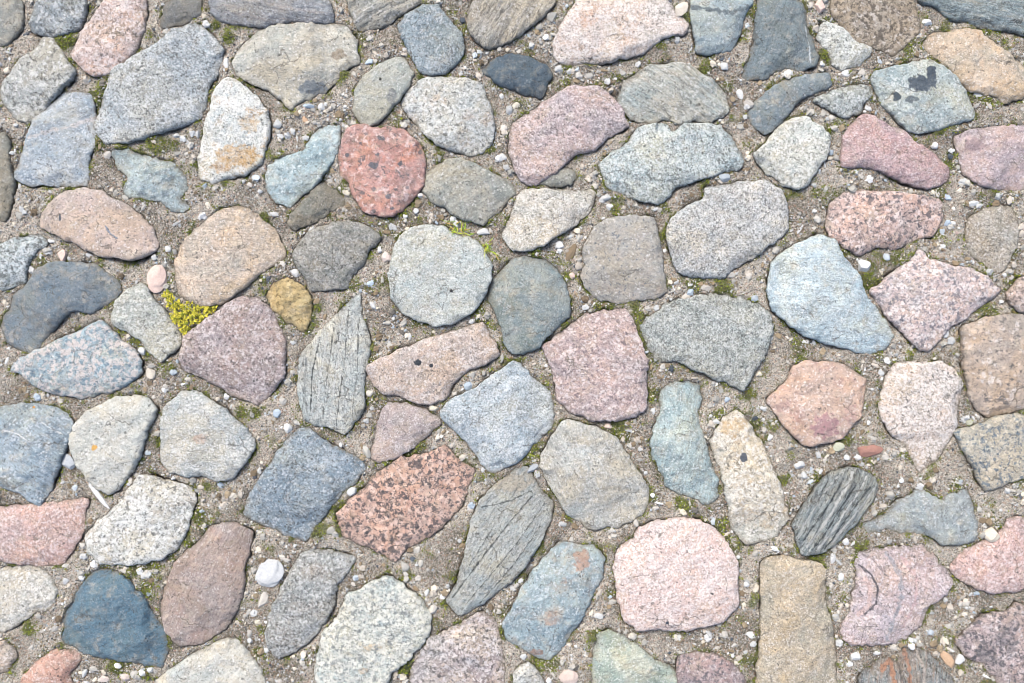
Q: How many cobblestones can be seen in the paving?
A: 100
